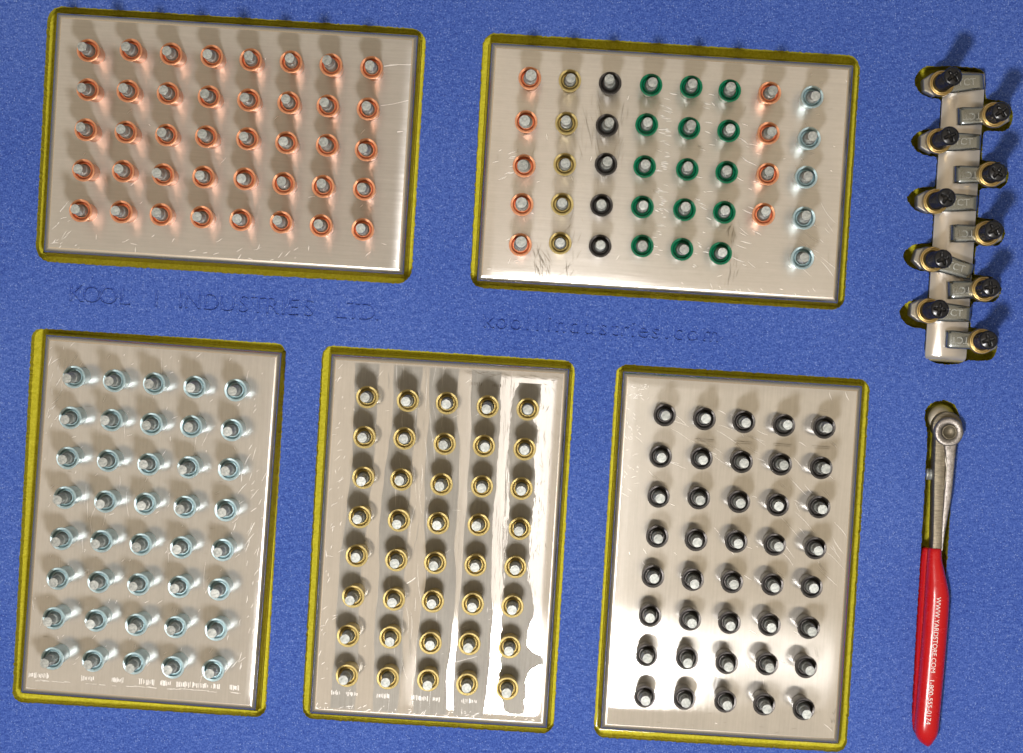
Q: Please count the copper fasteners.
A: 49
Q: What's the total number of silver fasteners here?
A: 45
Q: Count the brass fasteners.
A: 45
